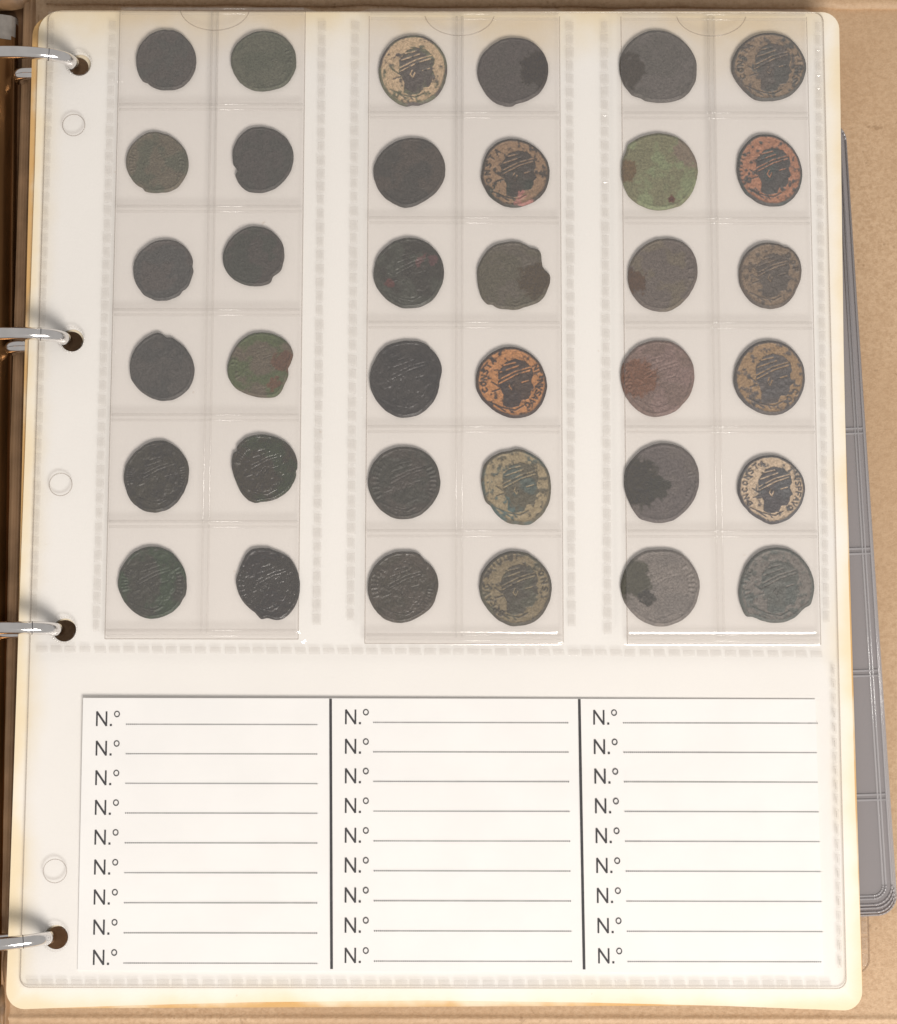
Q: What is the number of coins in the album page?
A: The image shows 36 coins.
